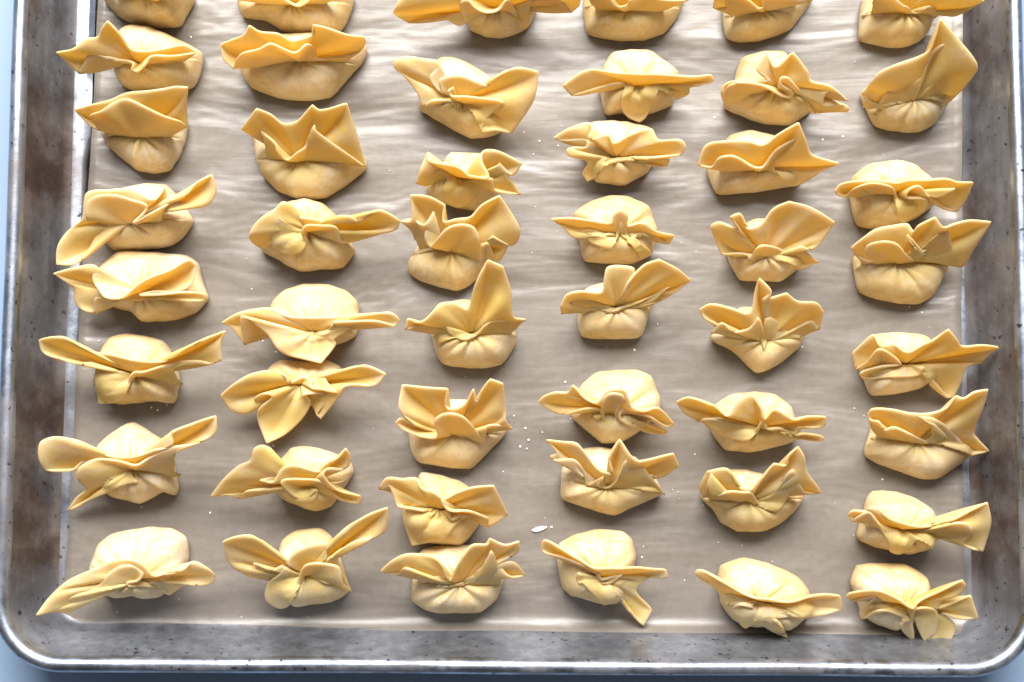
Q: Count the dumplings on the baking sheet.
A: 48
